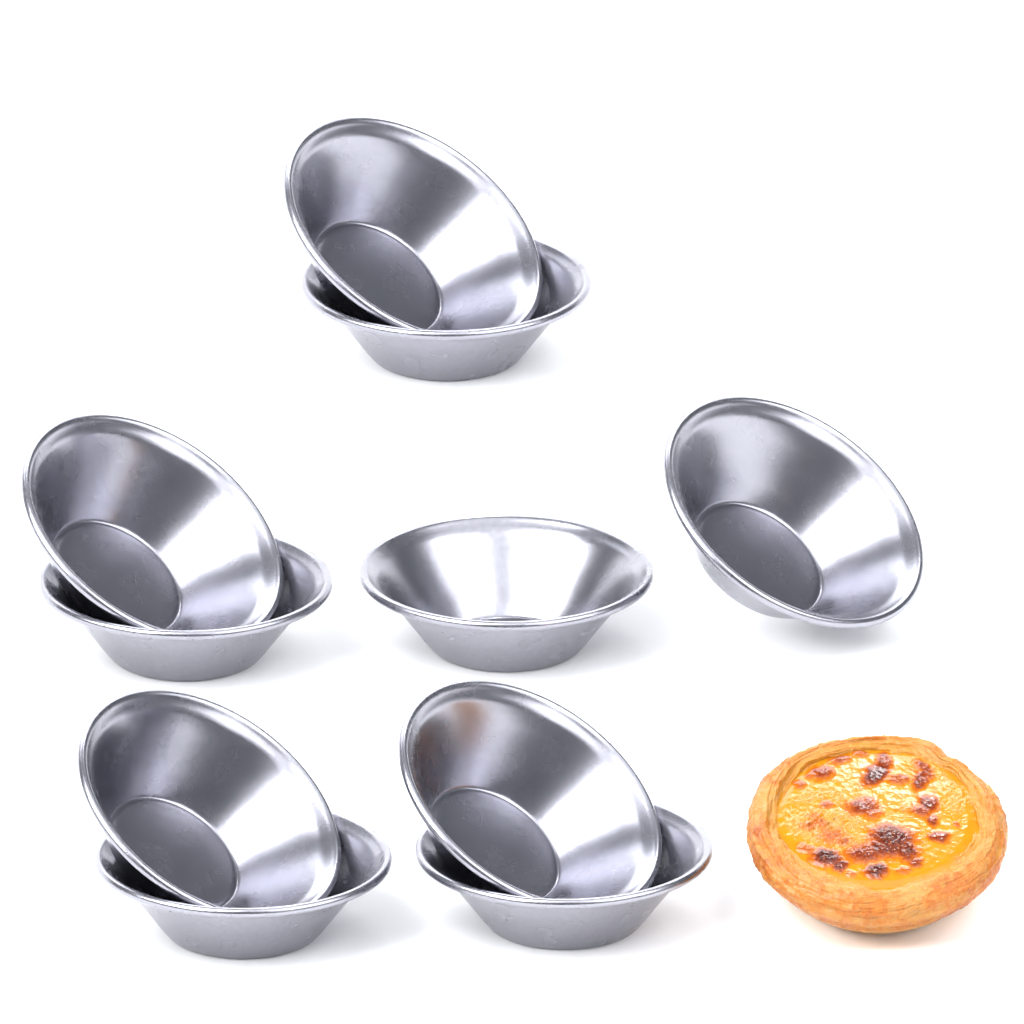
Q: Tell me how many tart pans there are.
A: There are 10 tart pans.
